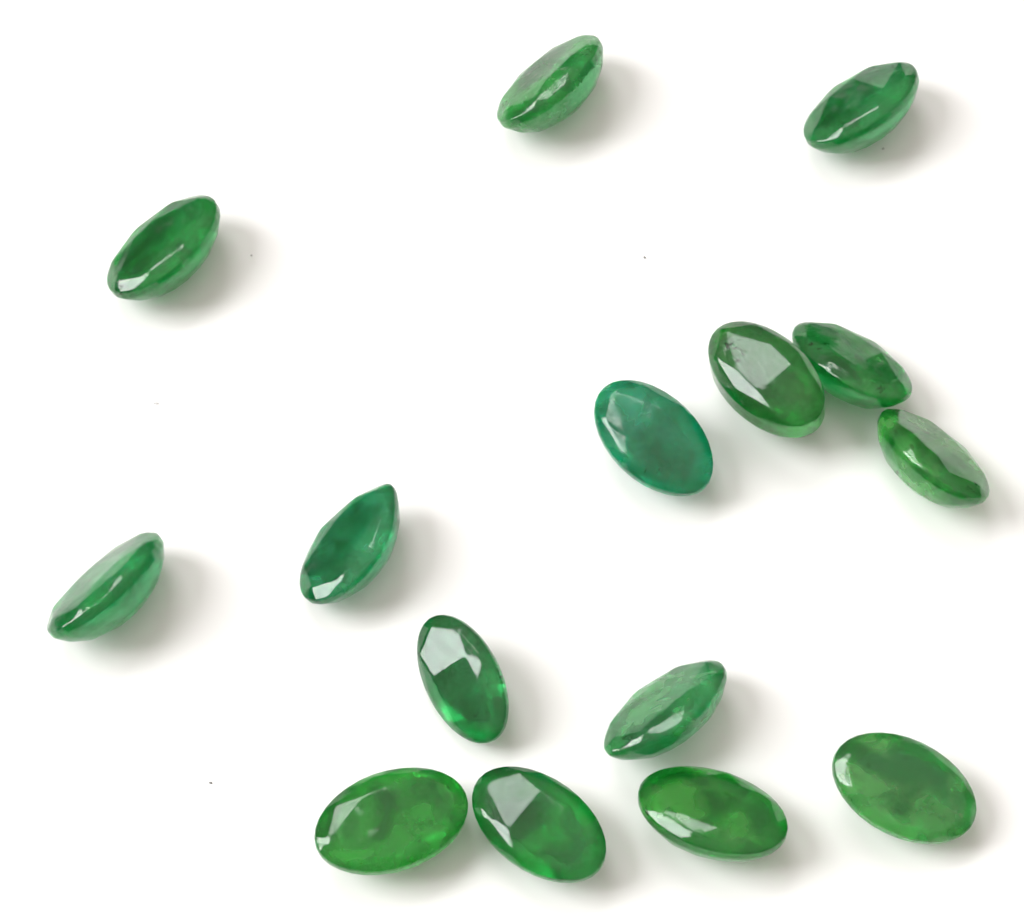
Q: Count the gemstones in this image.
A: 15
